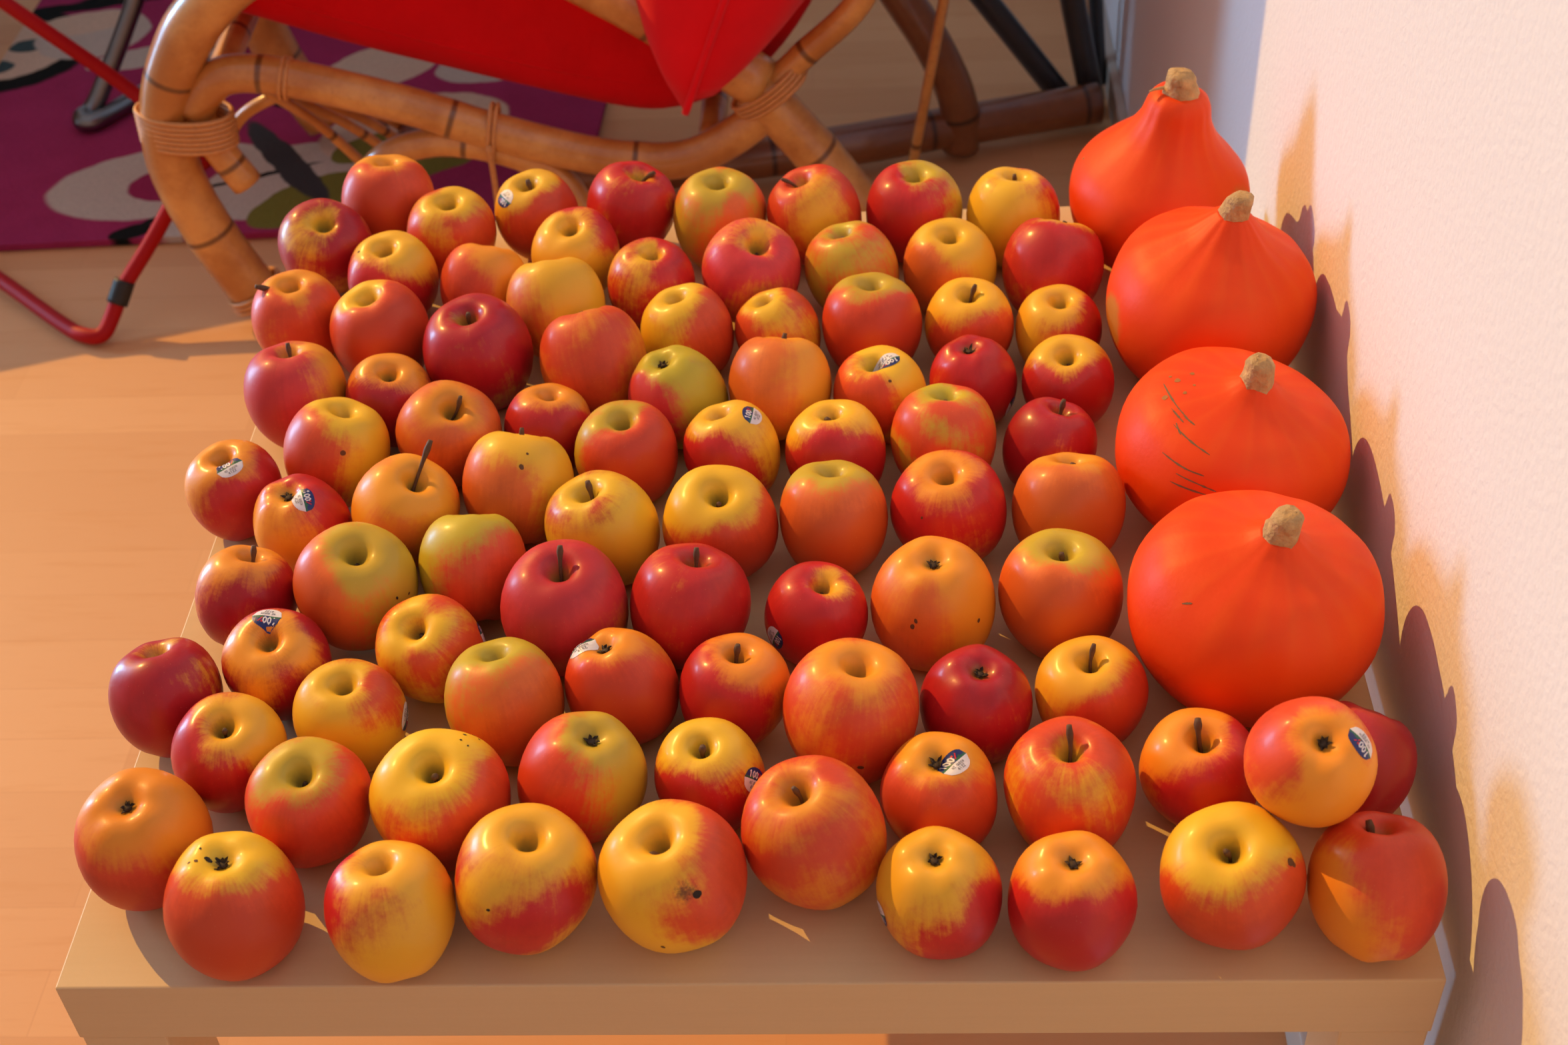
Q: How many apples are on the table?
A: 89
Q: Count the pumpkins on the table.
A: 4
